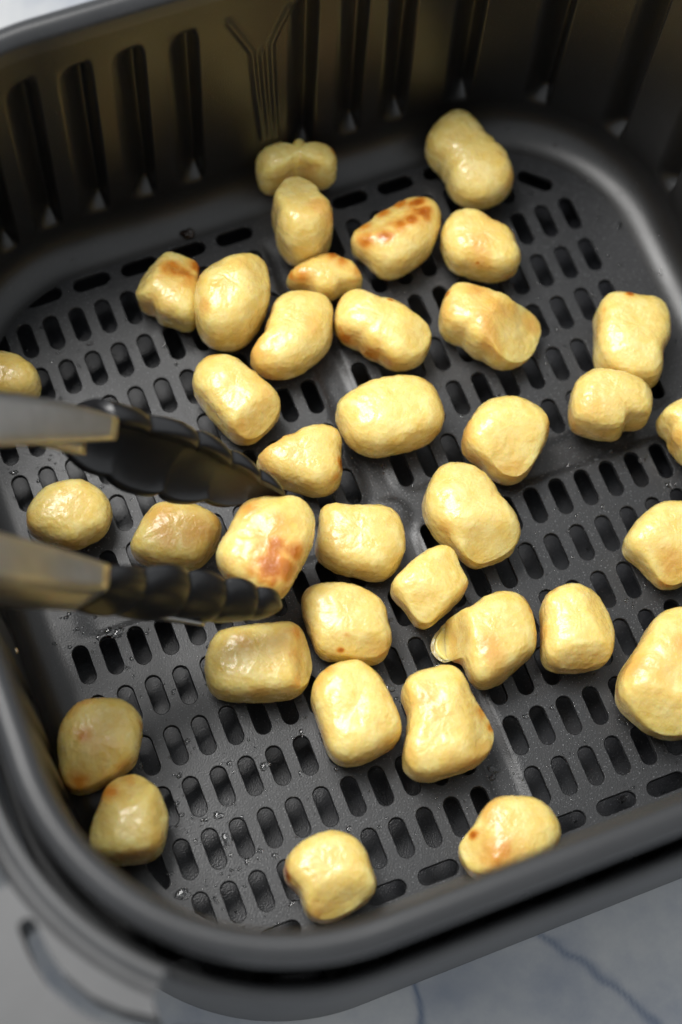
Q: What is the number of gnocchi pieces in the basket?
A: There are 37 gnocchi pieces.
